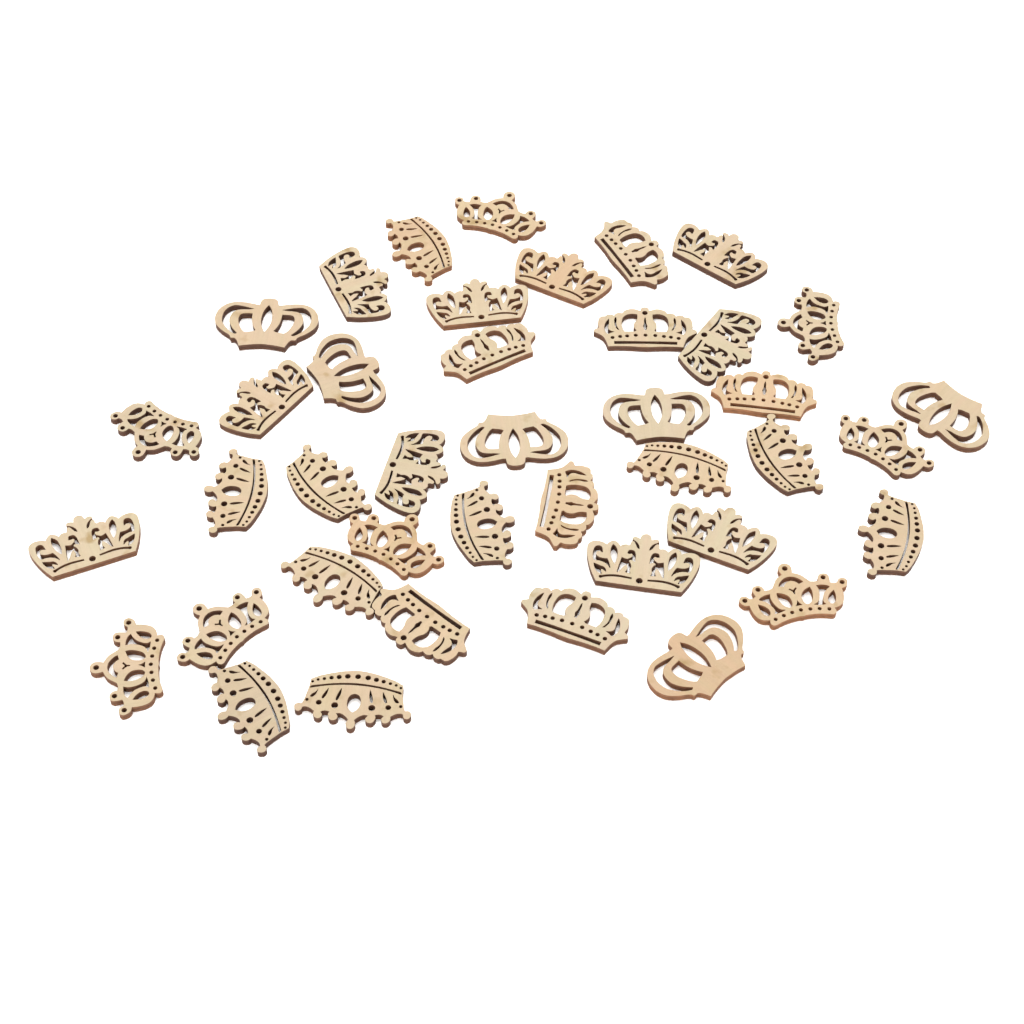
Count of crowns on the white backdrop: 41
